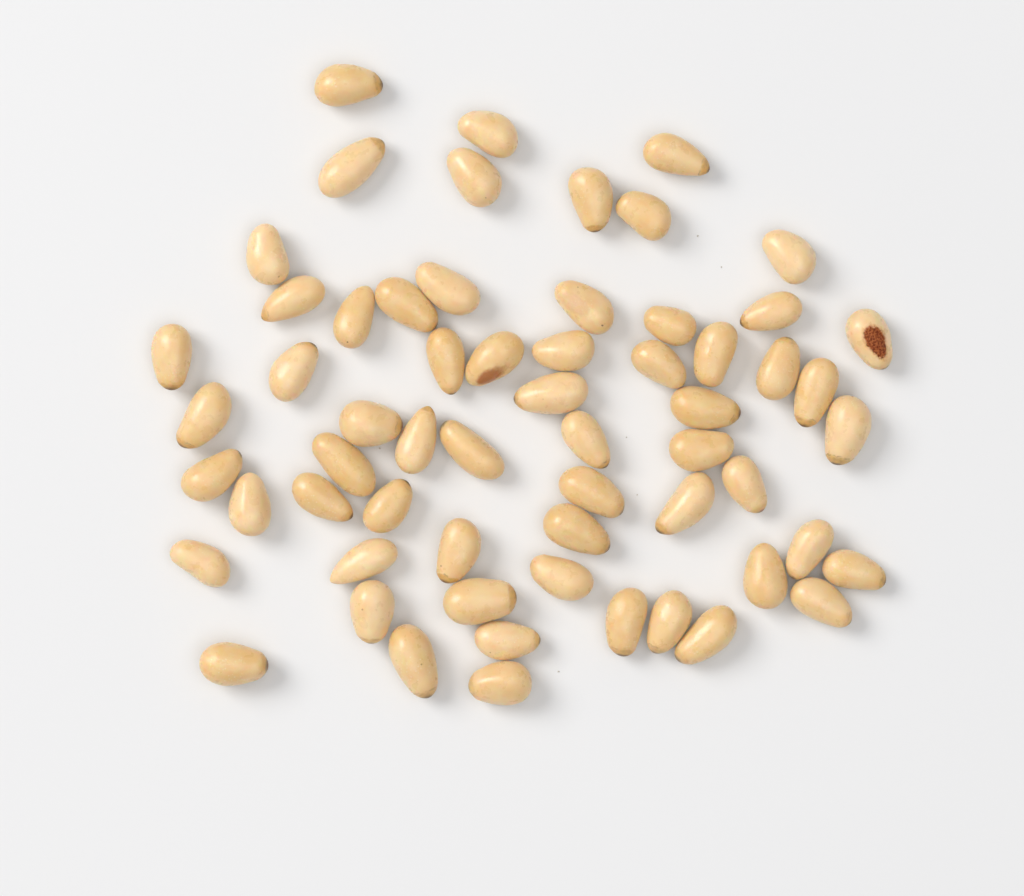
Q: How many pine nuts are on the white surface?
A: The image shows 61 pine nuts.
